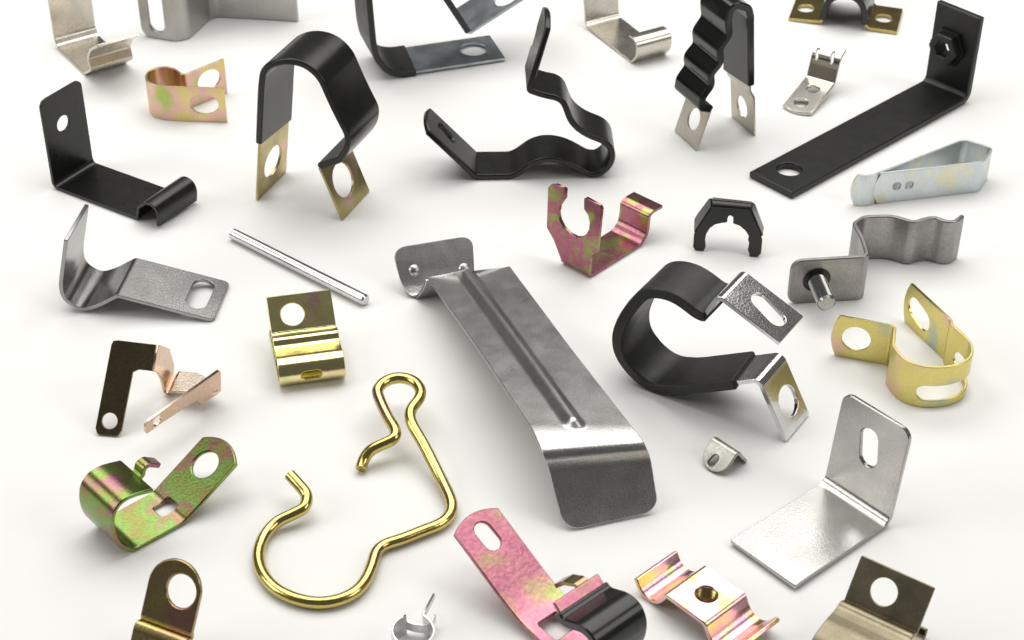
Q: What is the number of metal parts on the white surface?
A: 32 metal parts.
